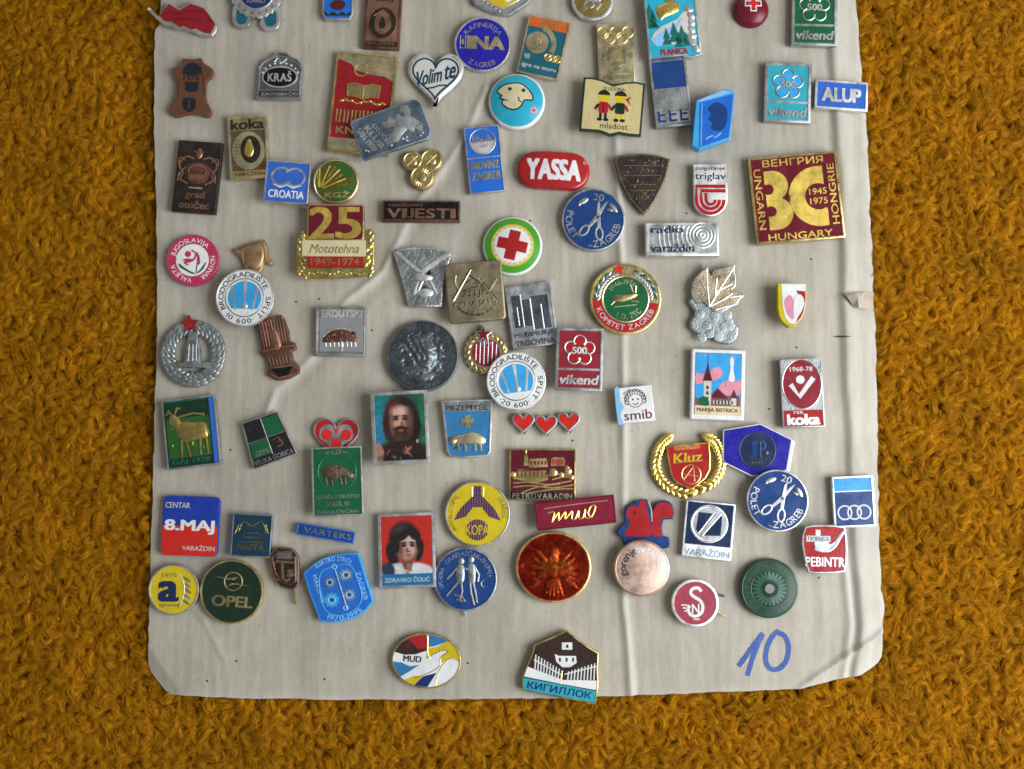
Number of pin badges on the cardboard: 89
